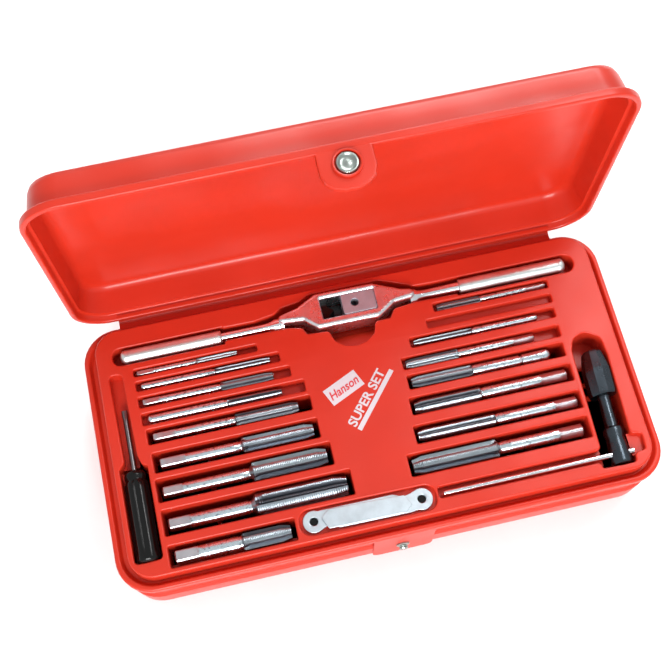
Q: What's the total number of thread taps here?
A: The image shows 16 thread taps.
